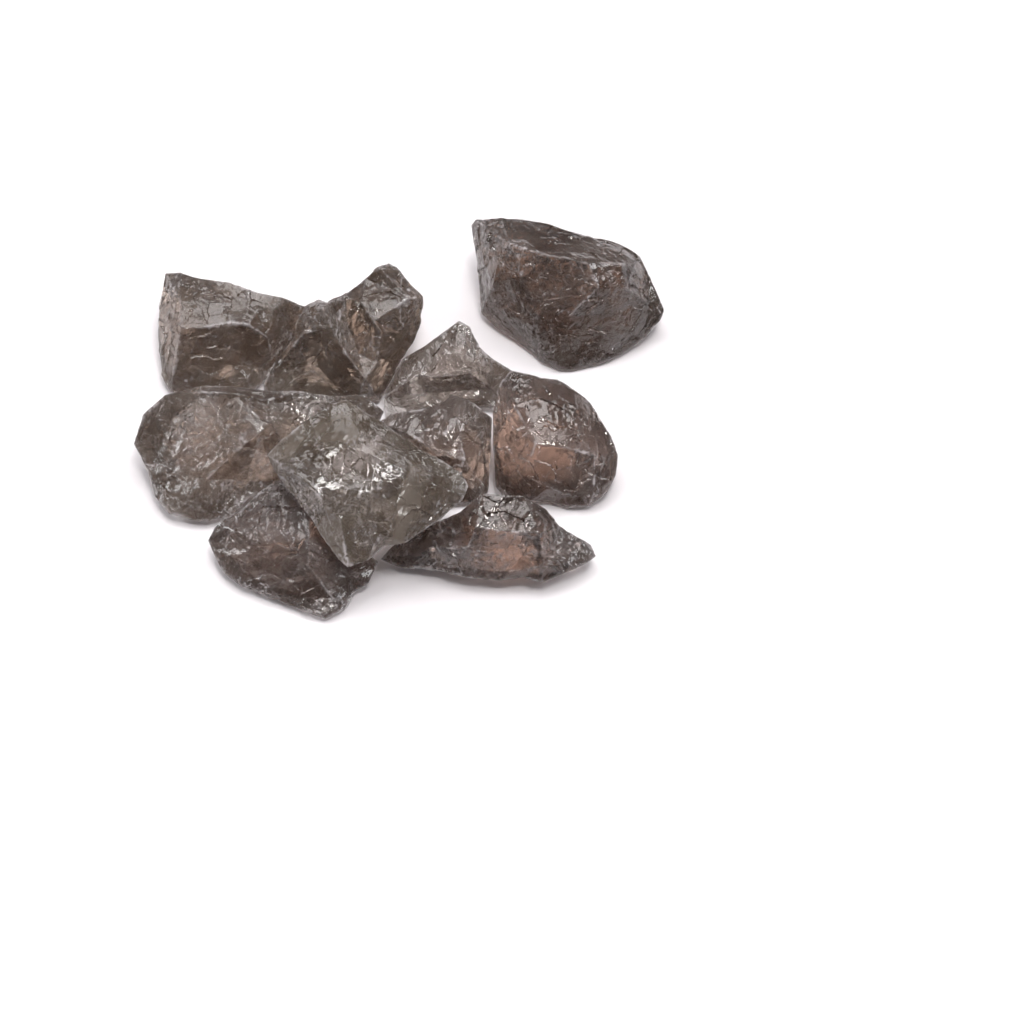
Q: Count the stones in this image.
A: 10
